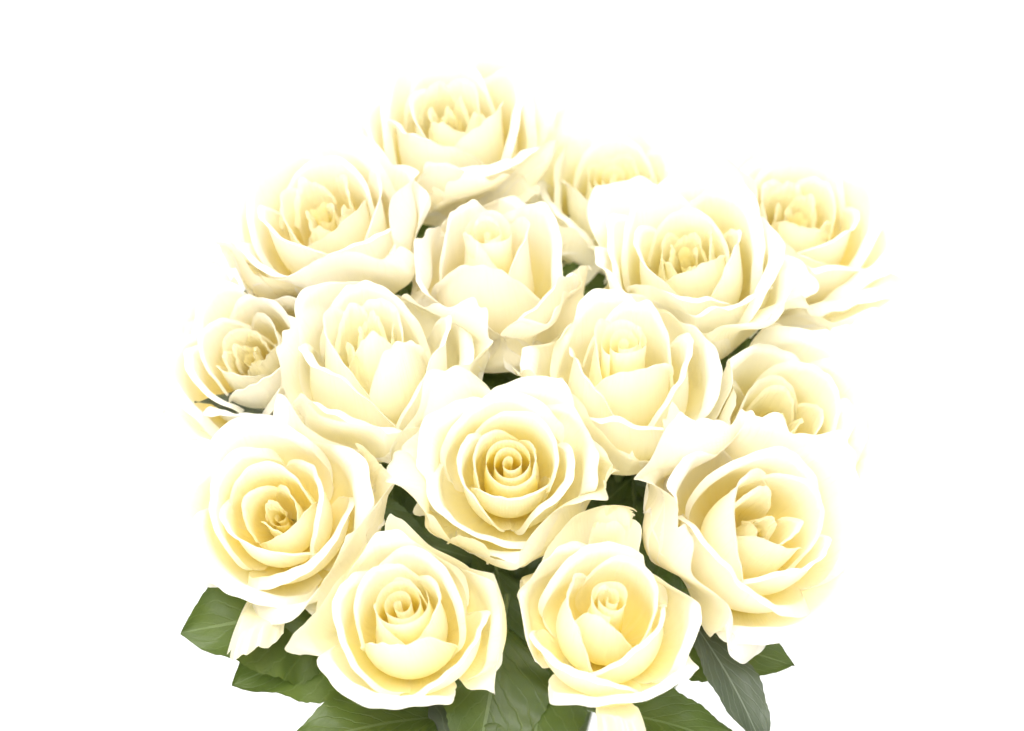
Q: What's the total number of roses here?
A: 15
